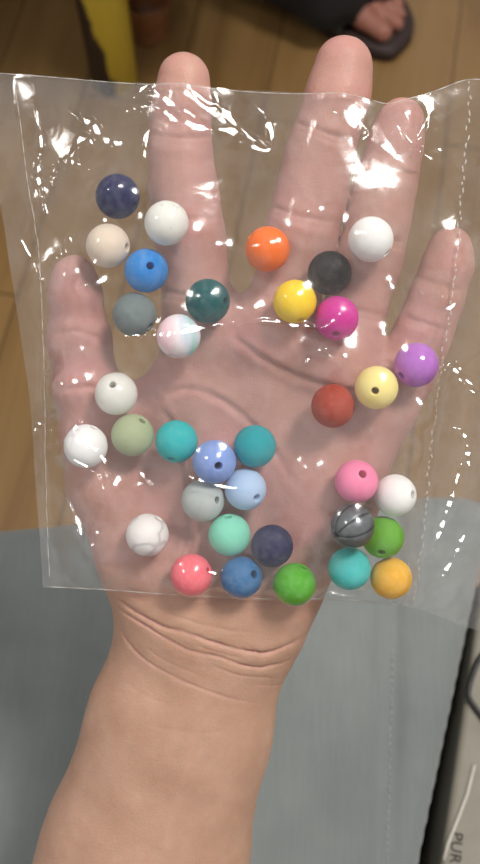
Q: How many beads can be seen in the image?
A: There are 35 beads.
